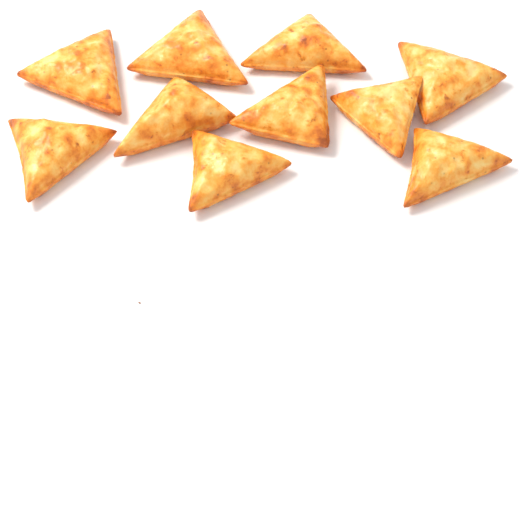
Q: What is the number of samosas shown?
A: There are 10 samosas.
